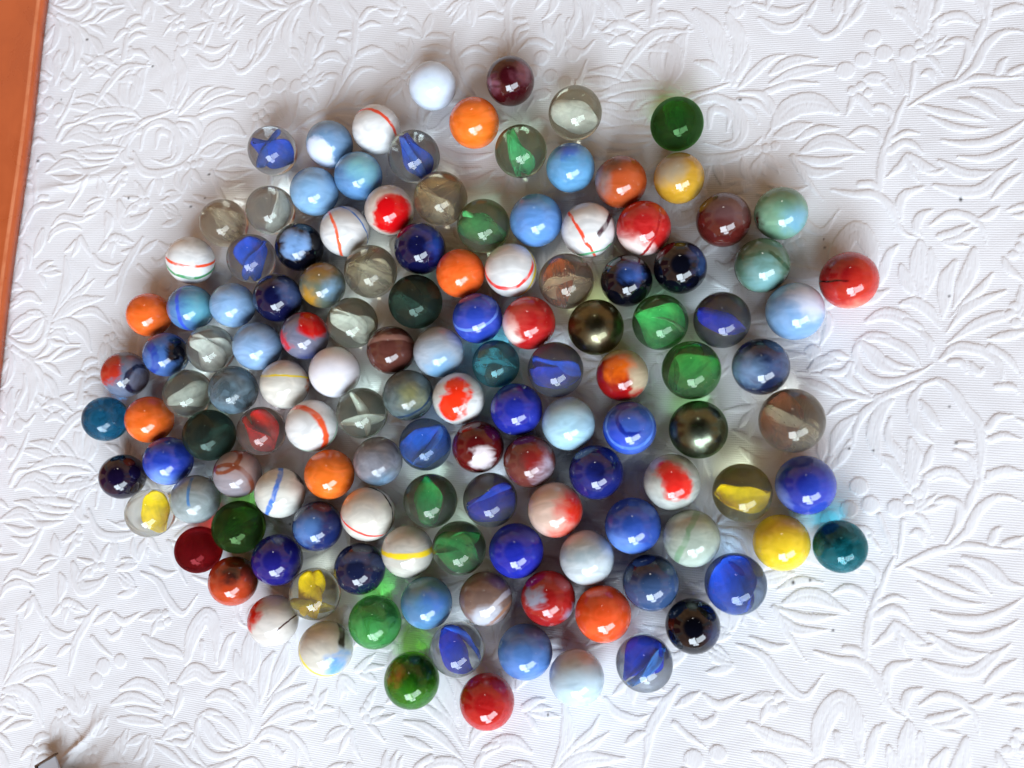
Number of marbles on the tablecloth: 130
